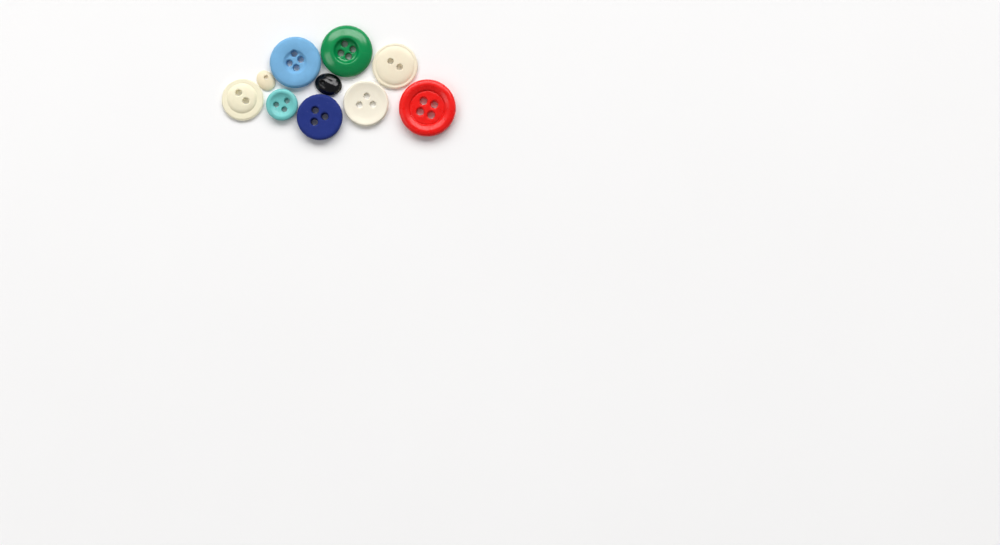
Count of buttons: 10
